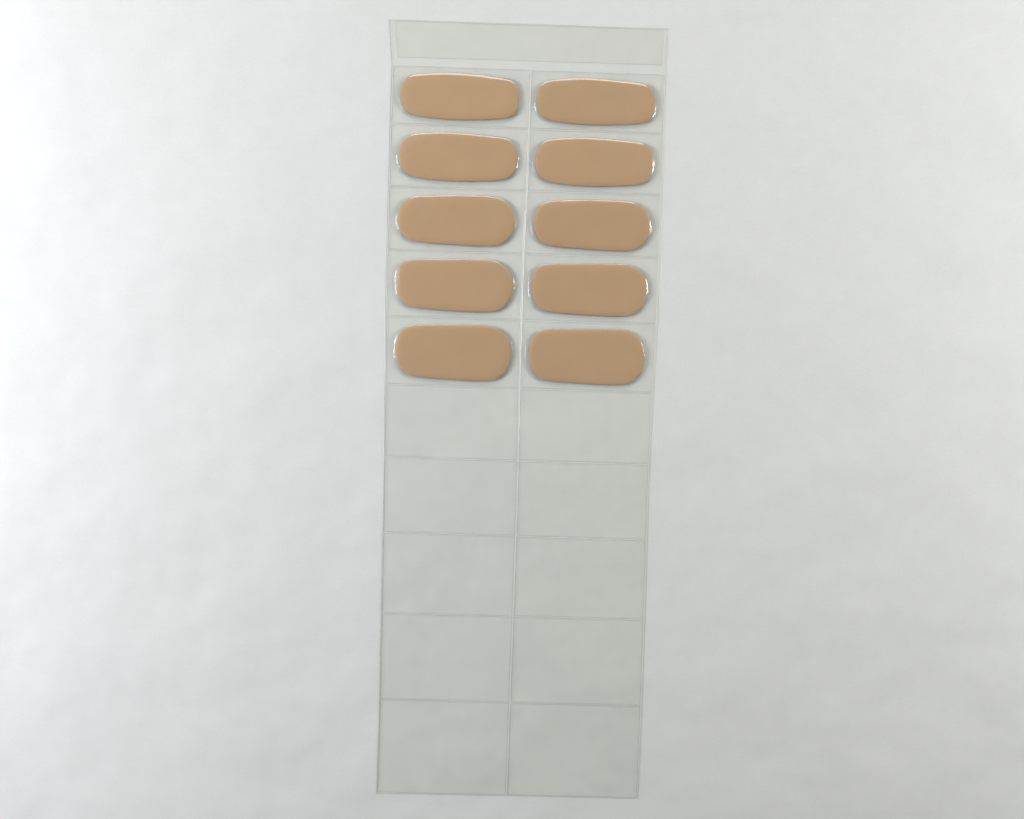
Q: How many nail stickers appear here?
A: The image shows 10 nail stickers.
